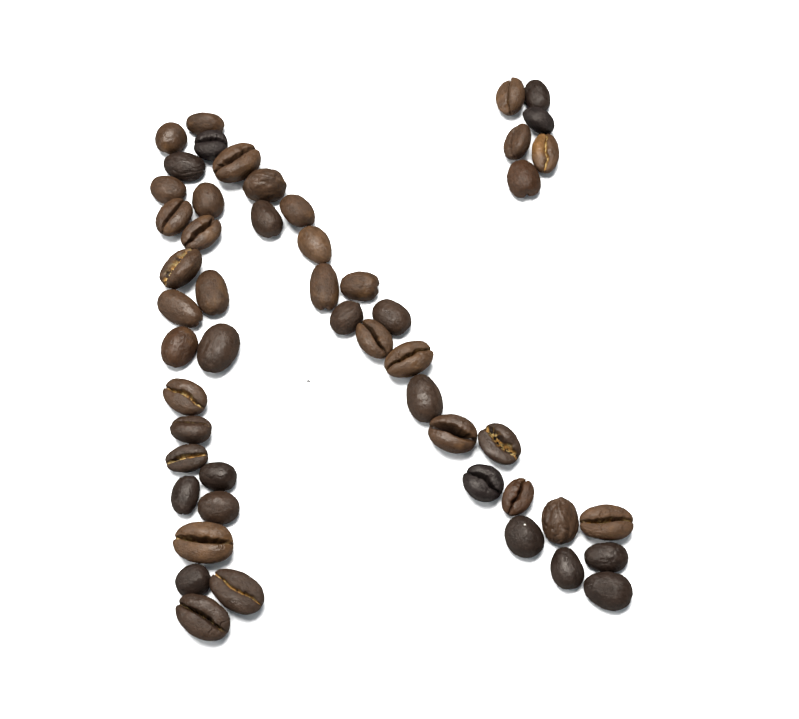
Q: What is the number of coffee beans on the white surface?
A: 51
